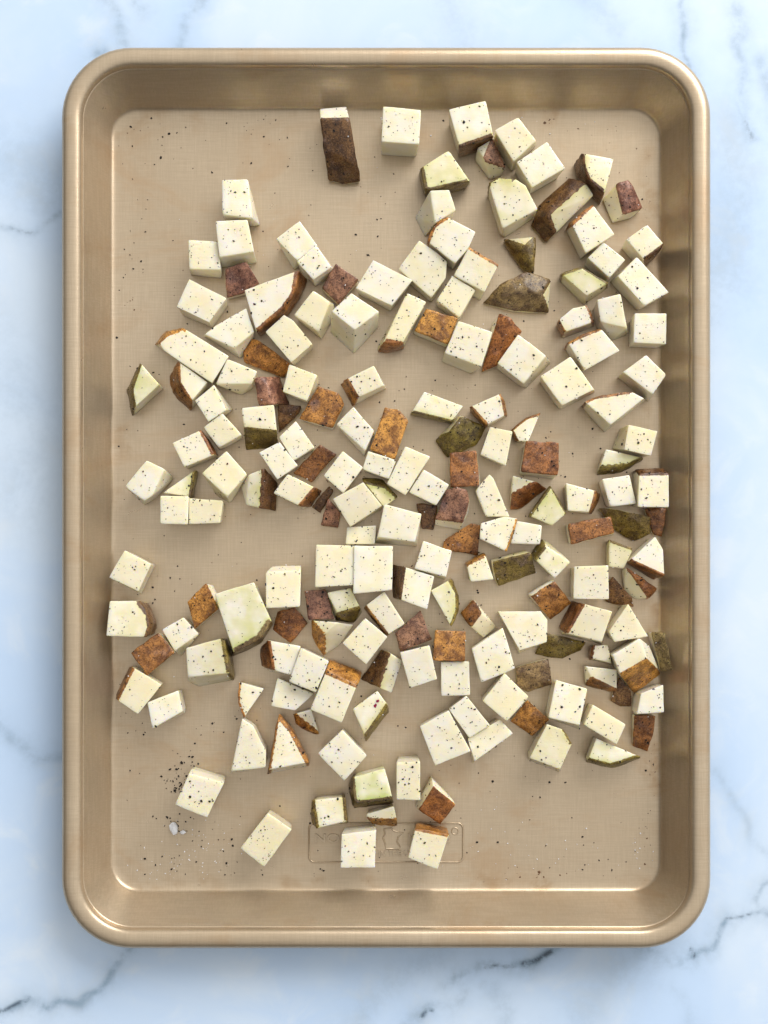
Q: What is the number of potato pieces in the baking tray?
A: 185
